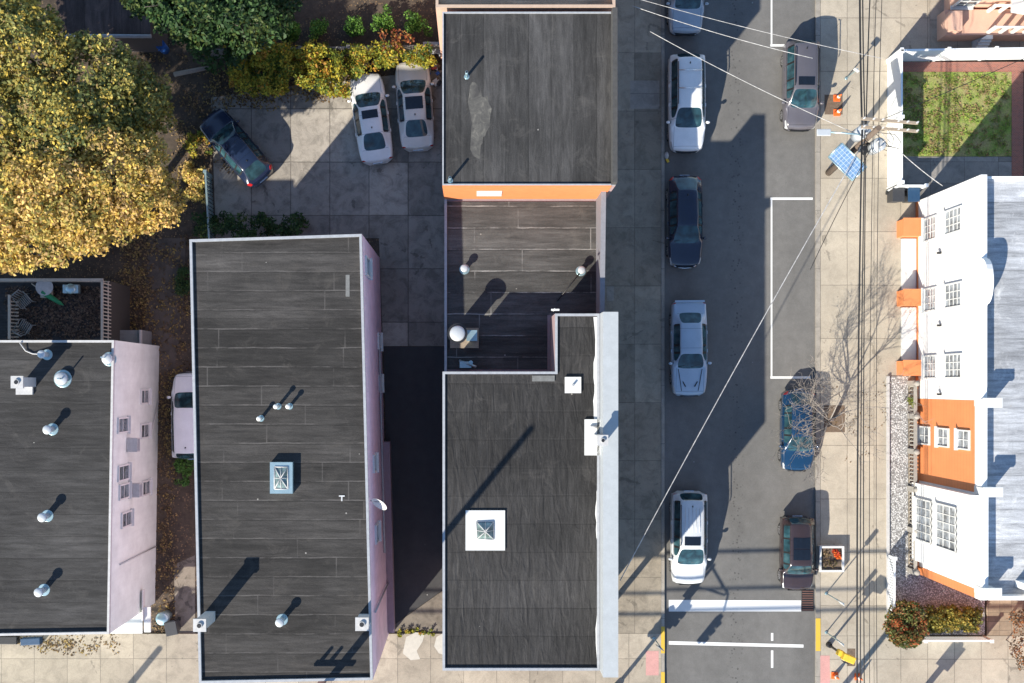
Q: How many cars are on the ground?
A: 12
